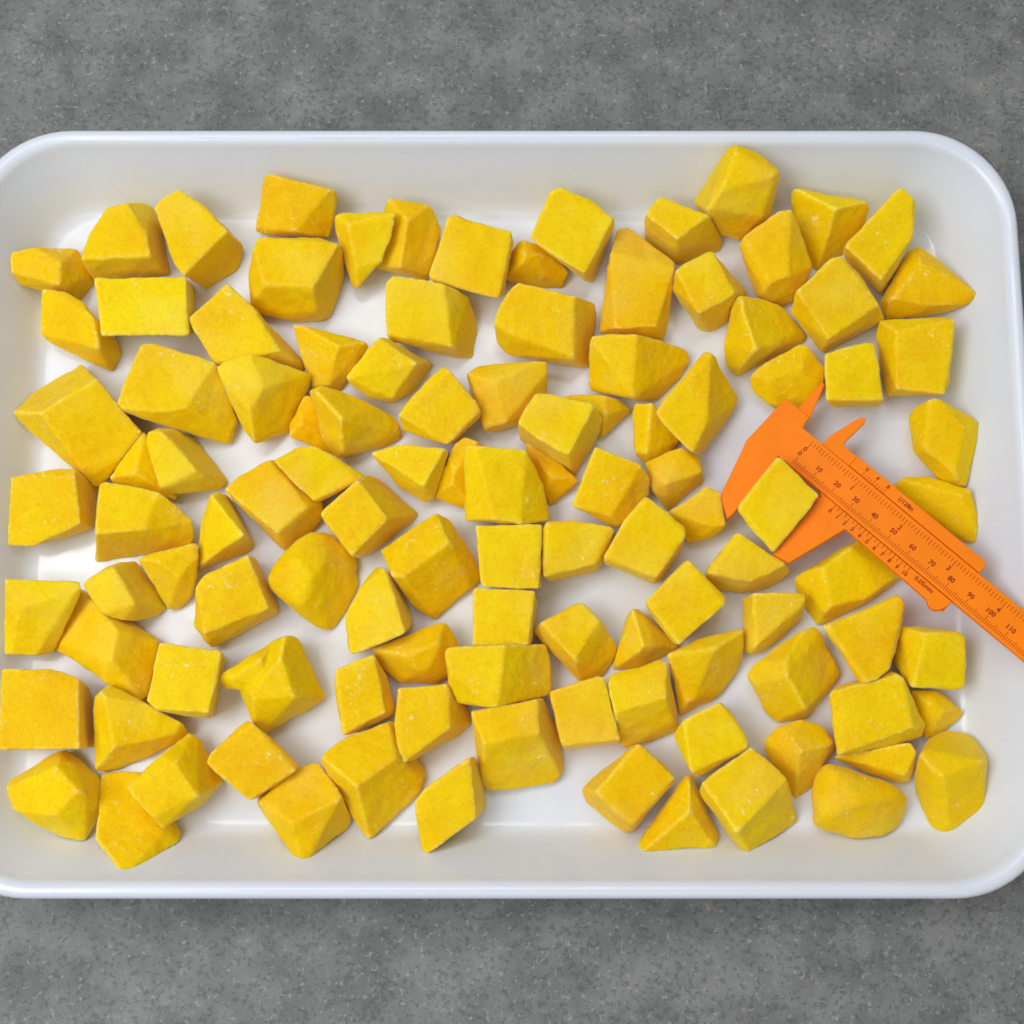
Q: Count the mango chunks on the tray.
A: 110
